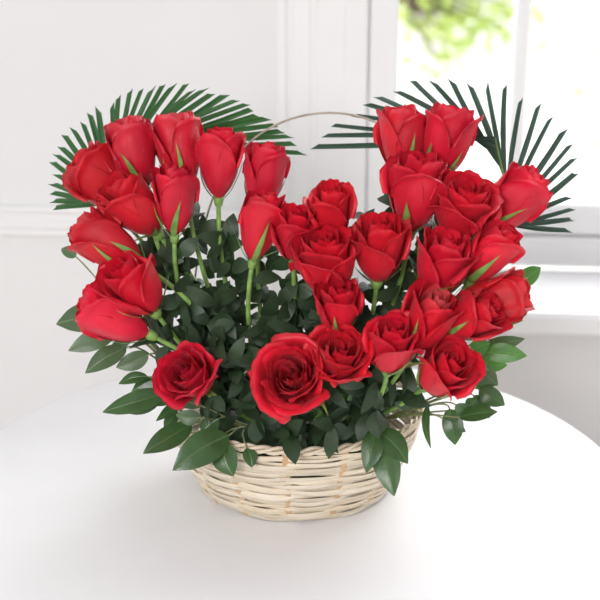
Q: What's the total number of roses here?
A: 31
